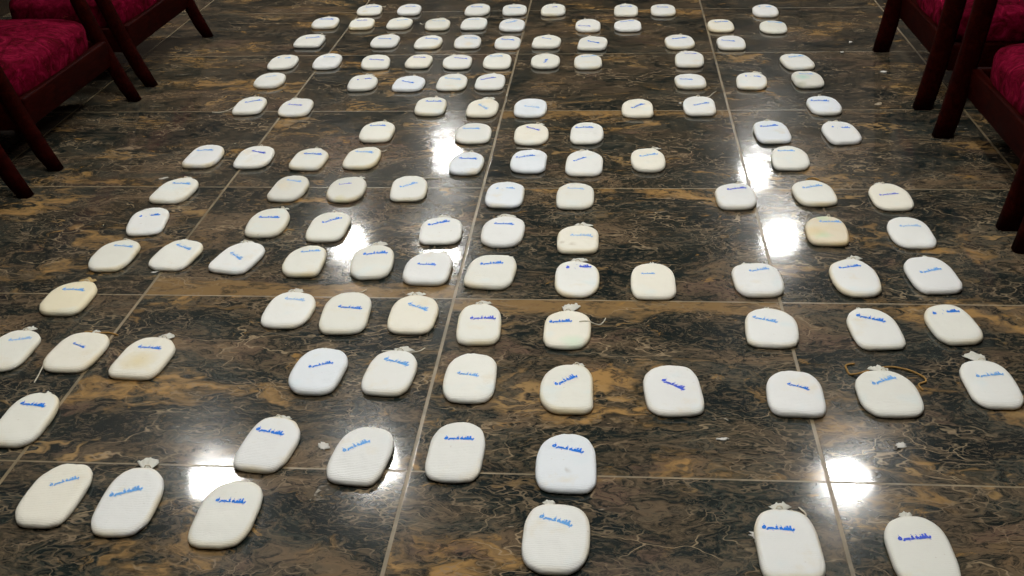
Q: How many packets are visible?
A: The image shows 128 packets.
